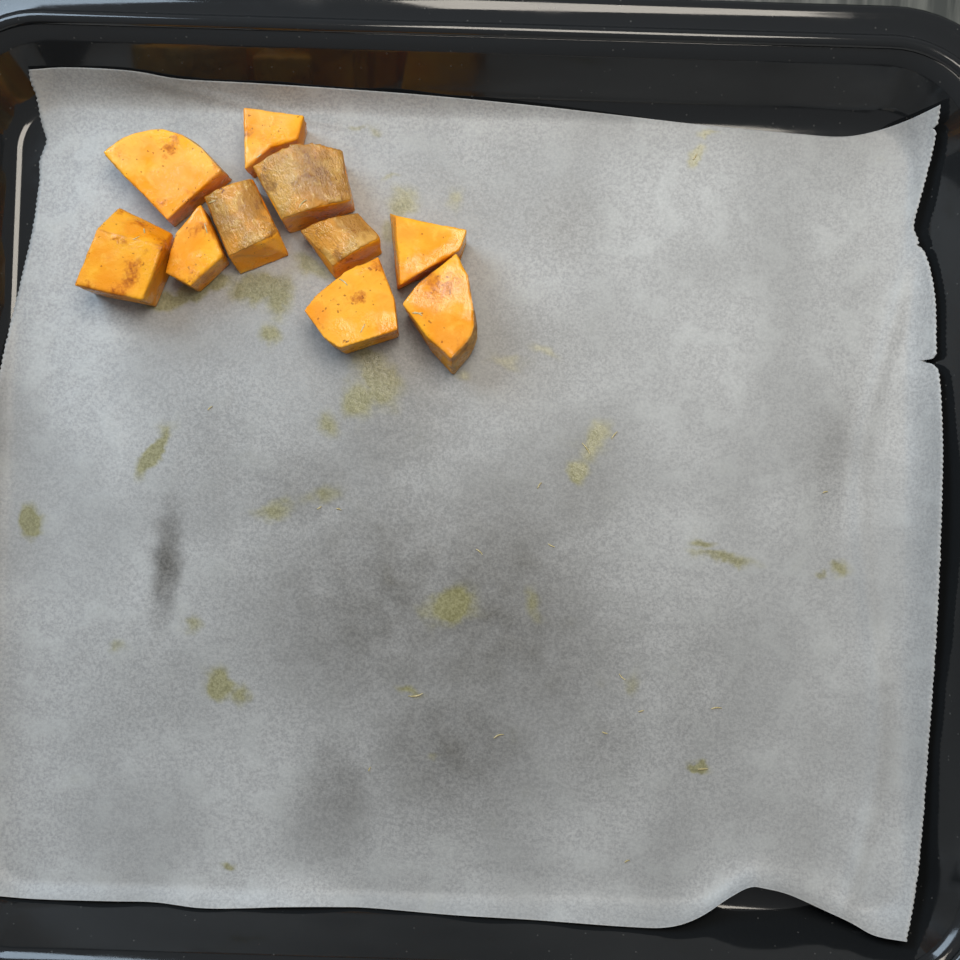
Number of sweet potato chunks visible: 10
